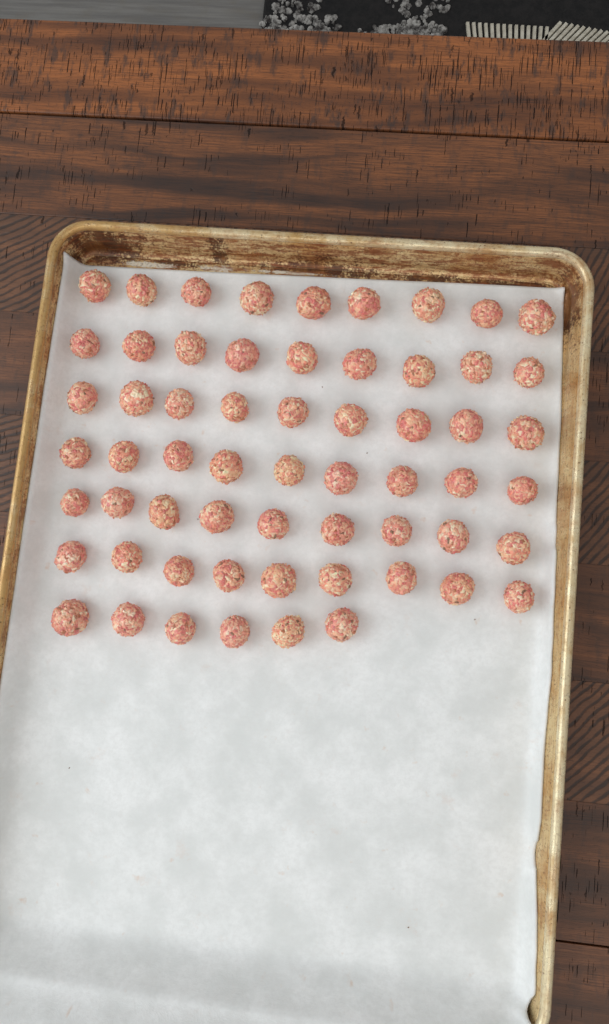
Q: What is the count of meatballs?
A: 60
